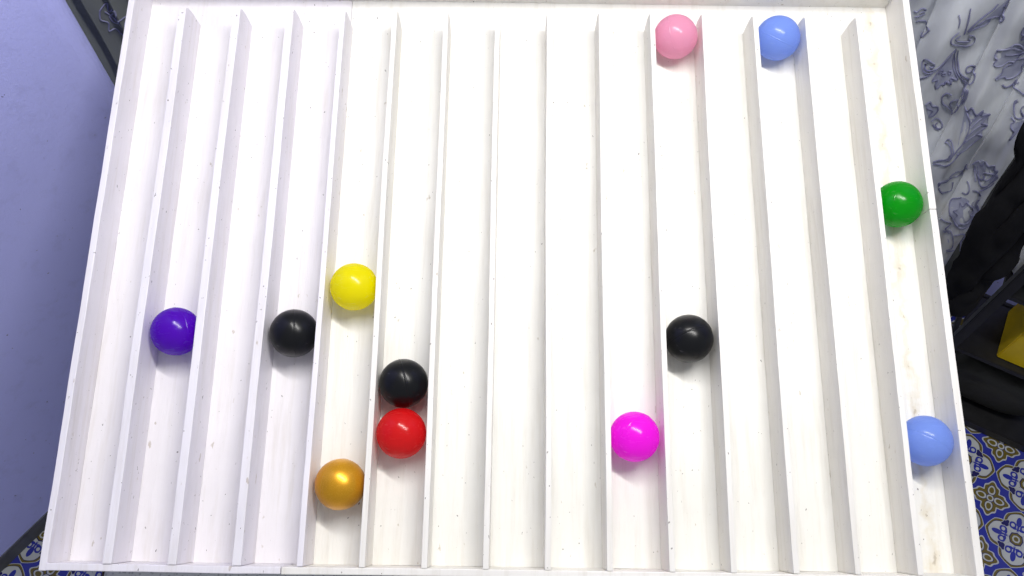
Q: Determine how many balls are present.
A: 12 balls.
